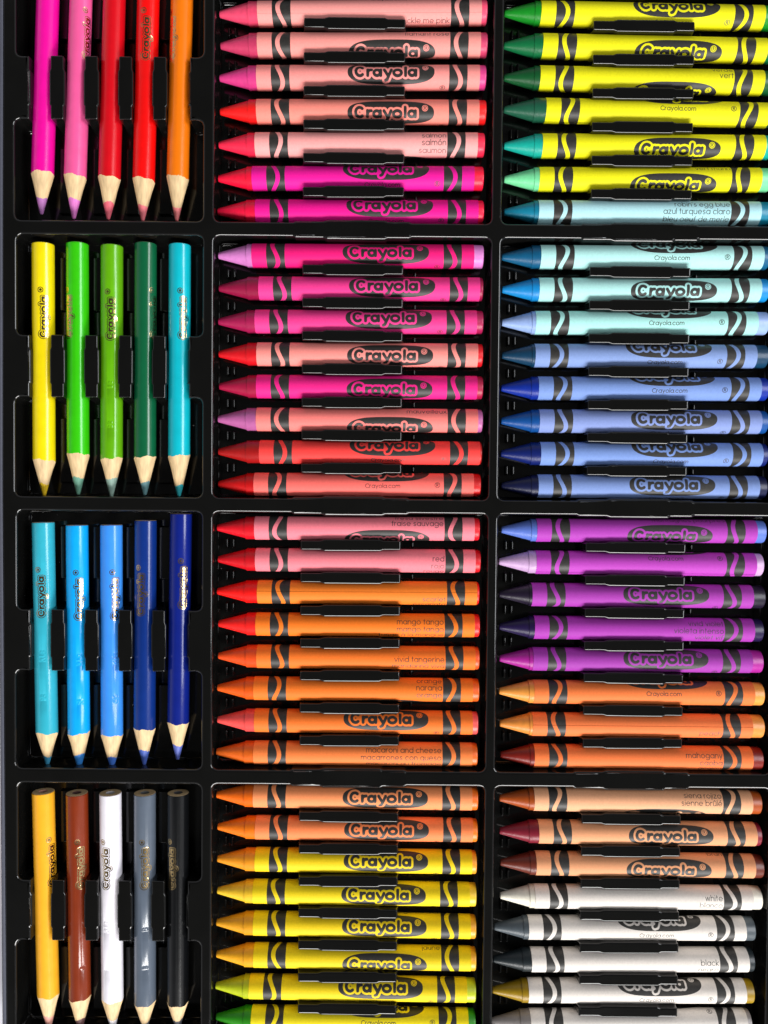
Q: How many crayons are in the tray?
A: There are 62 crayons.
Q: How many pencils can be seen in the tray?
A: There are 20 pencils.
